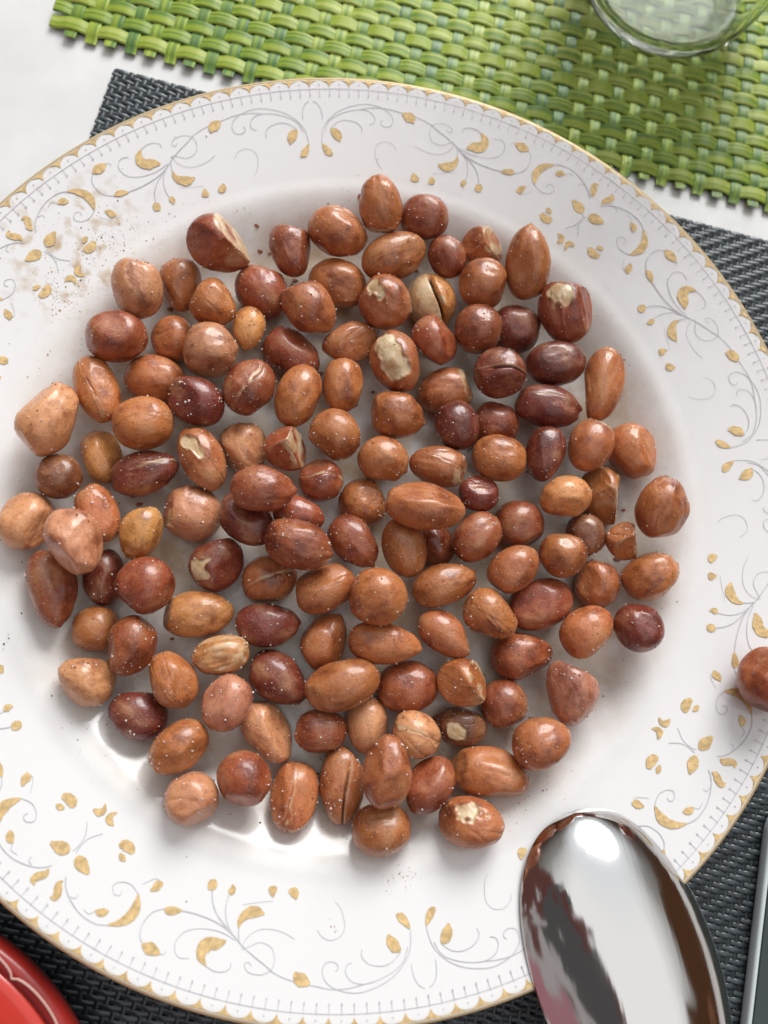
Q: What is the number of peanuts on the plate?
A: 133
